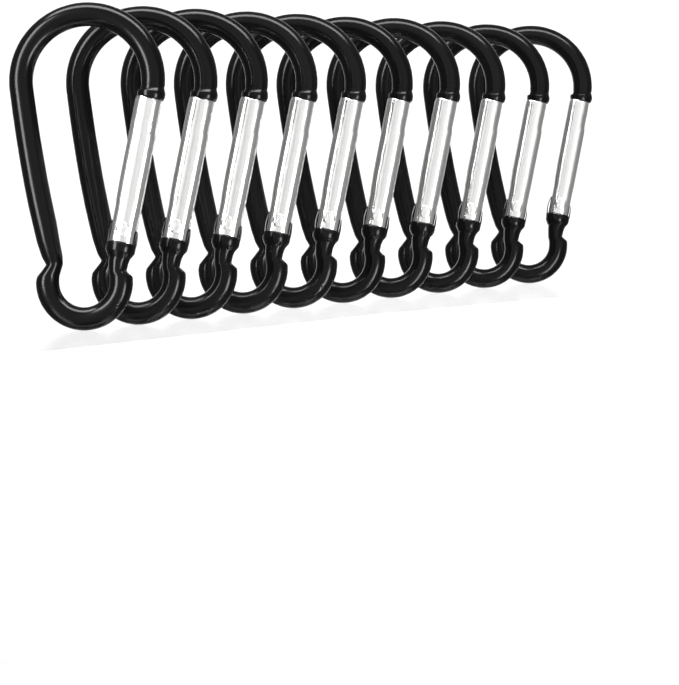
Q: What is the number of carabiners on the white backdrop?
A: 10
